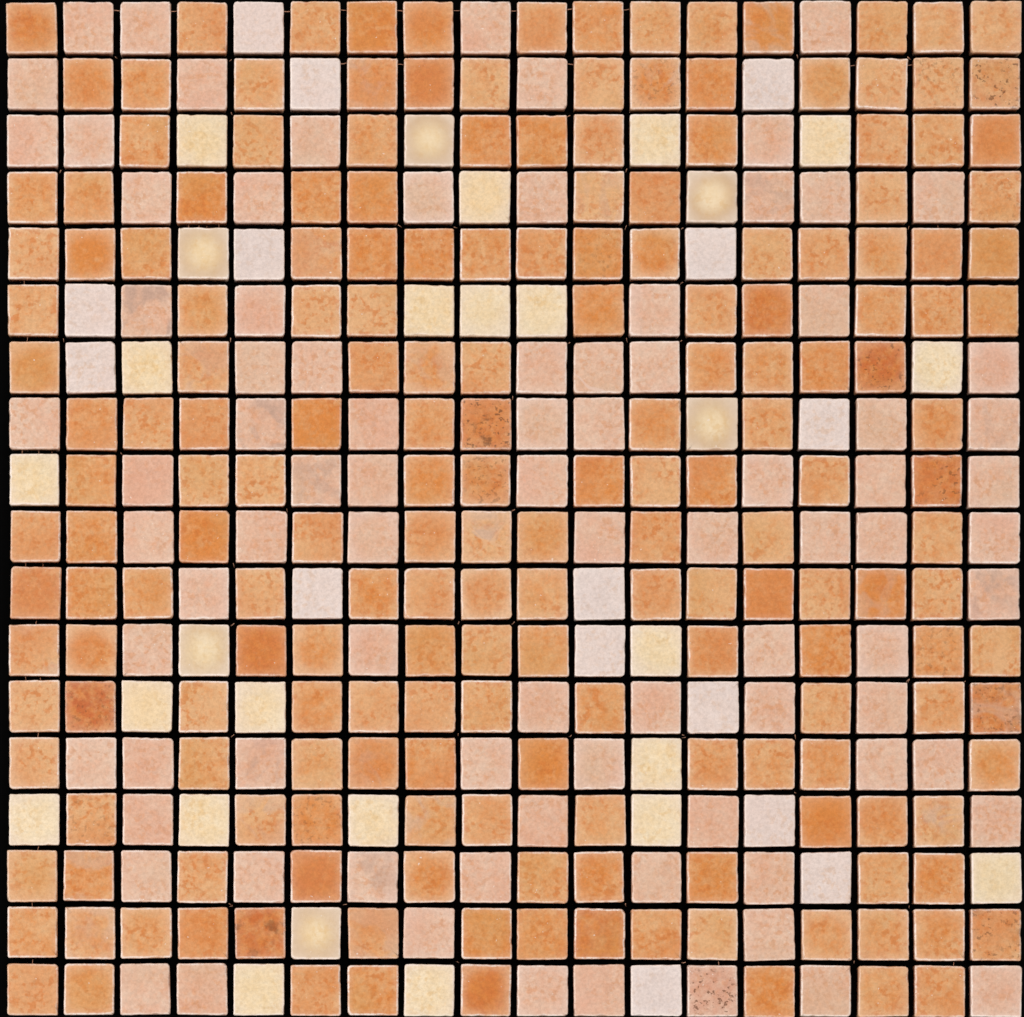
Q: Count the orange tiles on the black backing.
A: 196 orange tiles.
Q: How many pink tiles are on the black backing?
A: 86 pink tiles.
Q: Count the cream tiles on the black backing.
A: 27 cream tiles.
